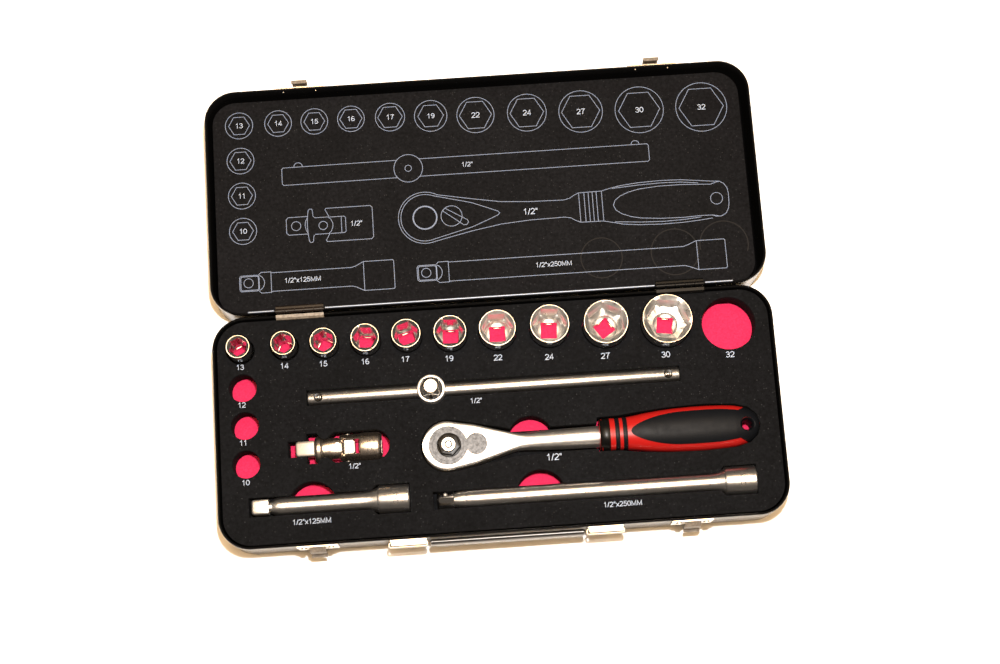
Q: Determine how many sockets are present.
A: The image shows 10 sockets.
